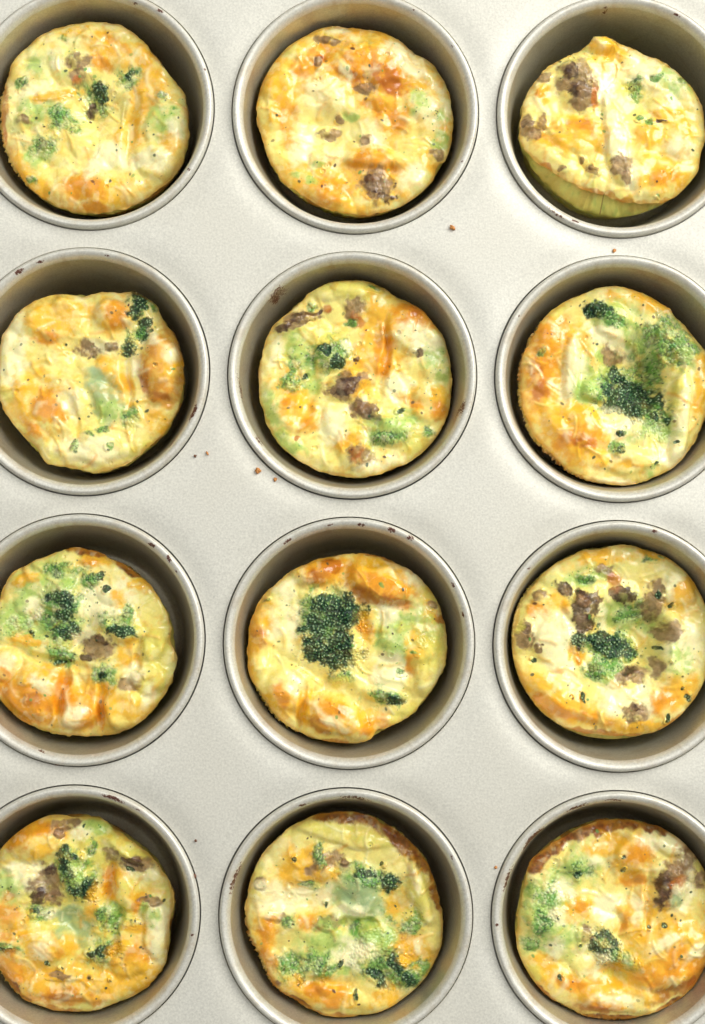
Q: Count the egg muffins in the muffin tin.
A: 12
